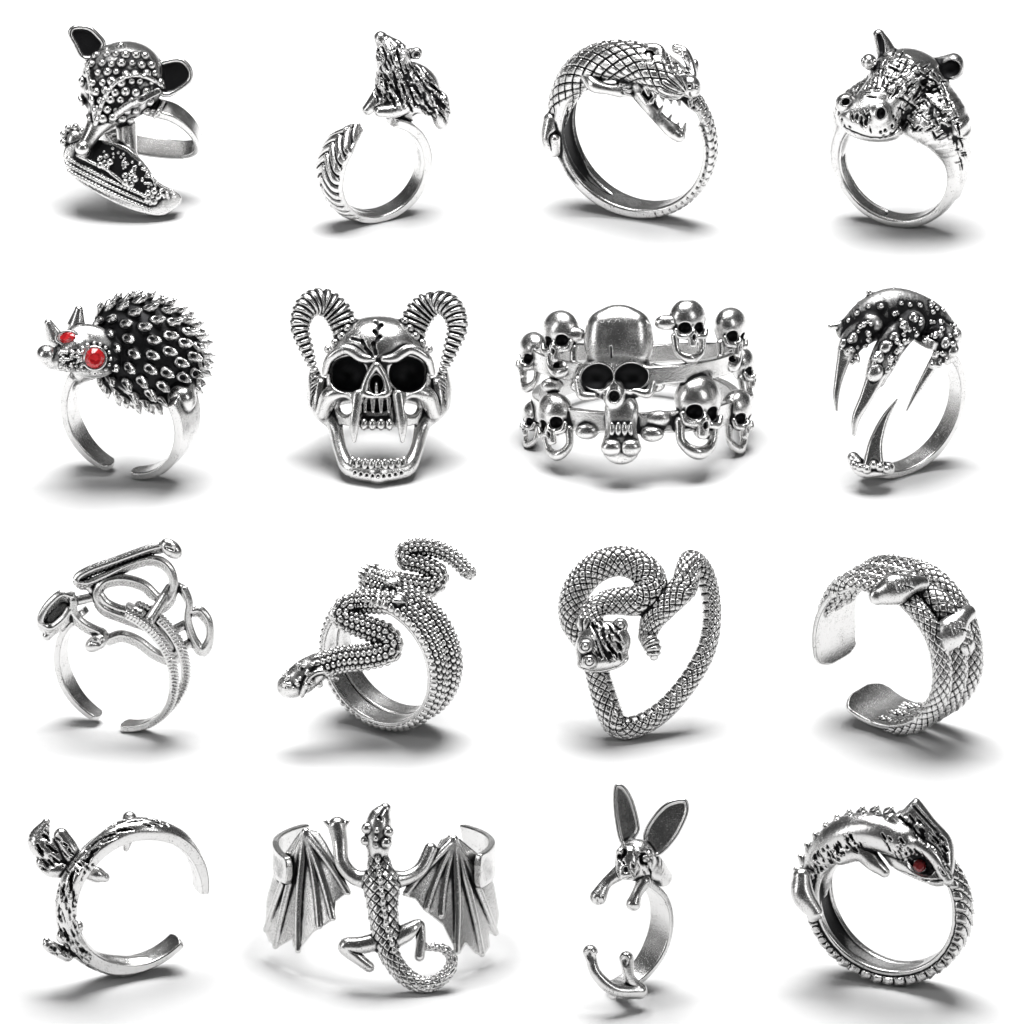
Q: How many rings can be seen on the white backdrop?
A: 16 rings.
